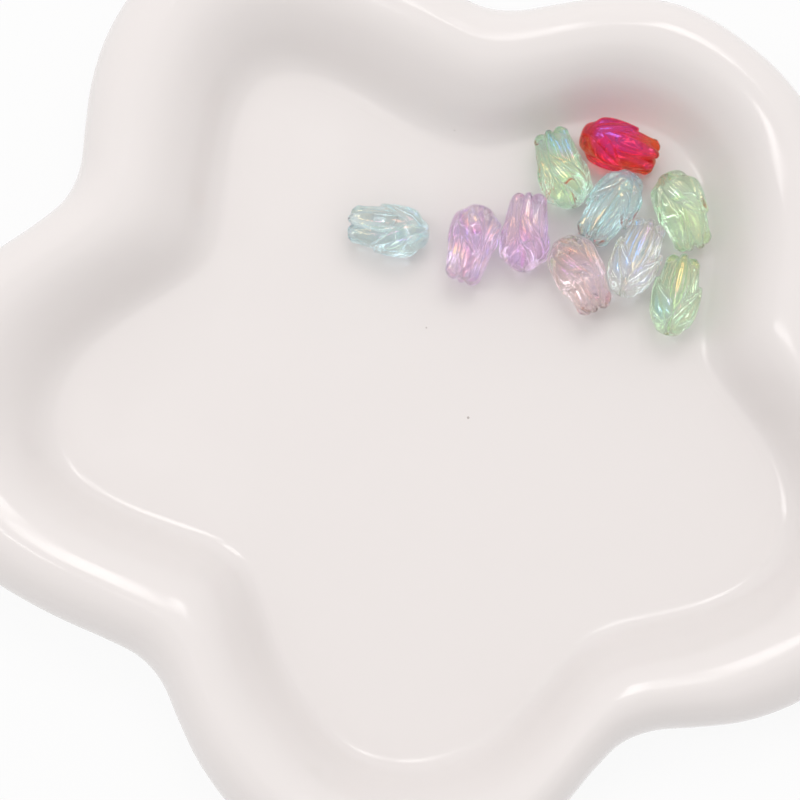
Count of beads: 10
